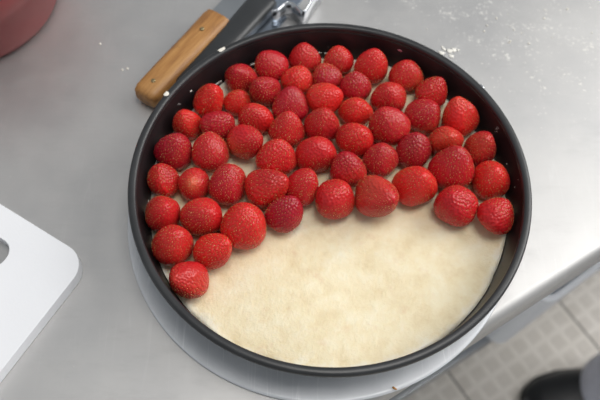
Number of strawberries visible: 55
